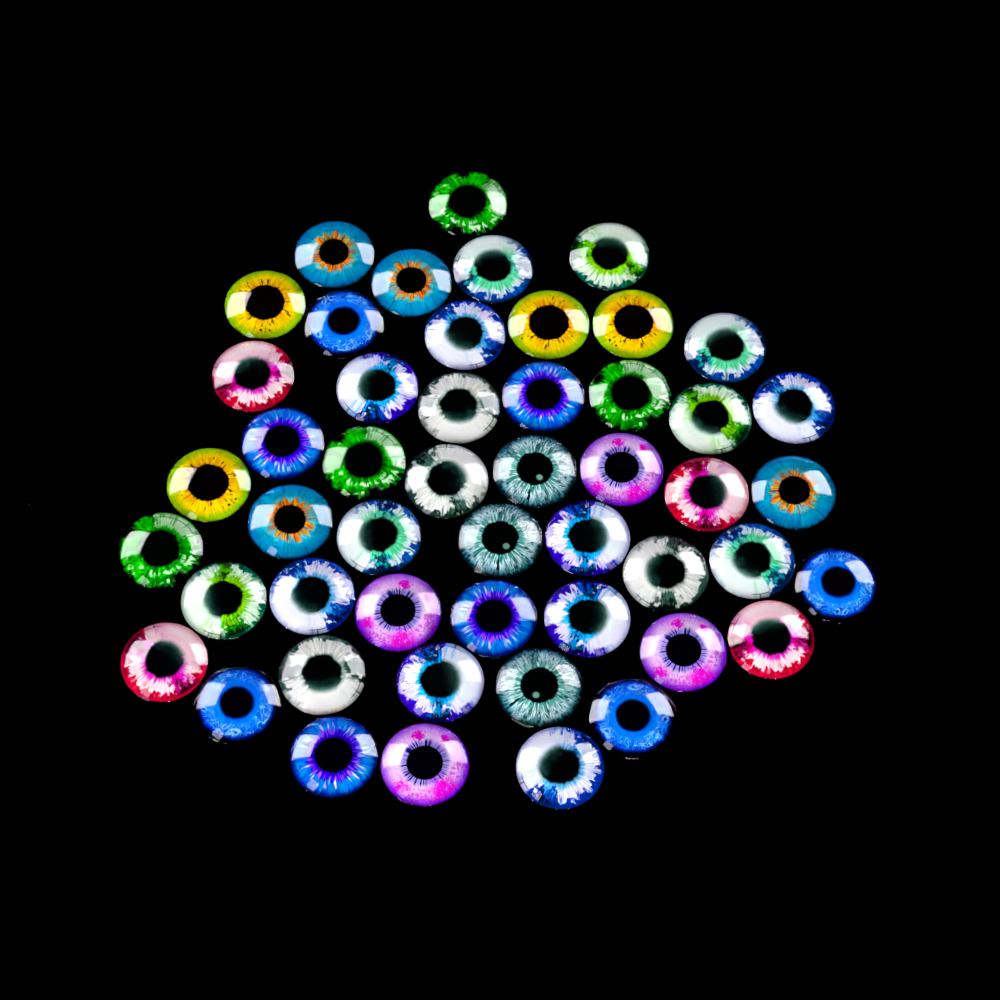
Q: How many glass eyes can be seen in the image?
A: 50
